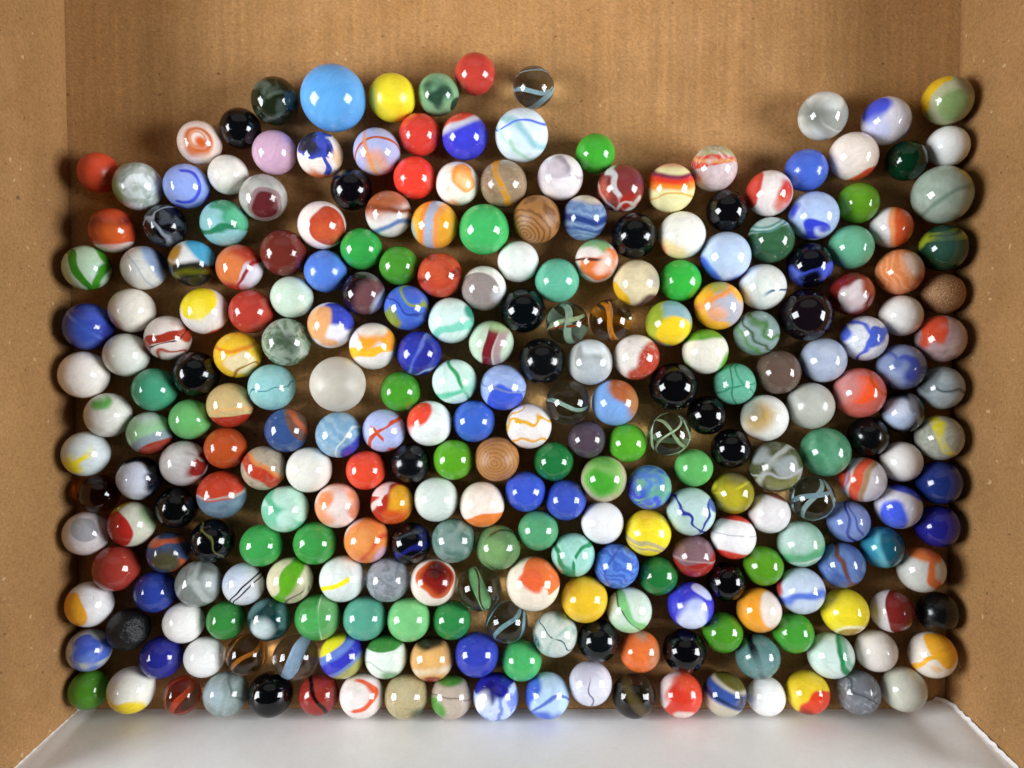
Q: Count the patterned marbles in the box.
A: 177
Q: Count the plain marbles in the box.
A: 93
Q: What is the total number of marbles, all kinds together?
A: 270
